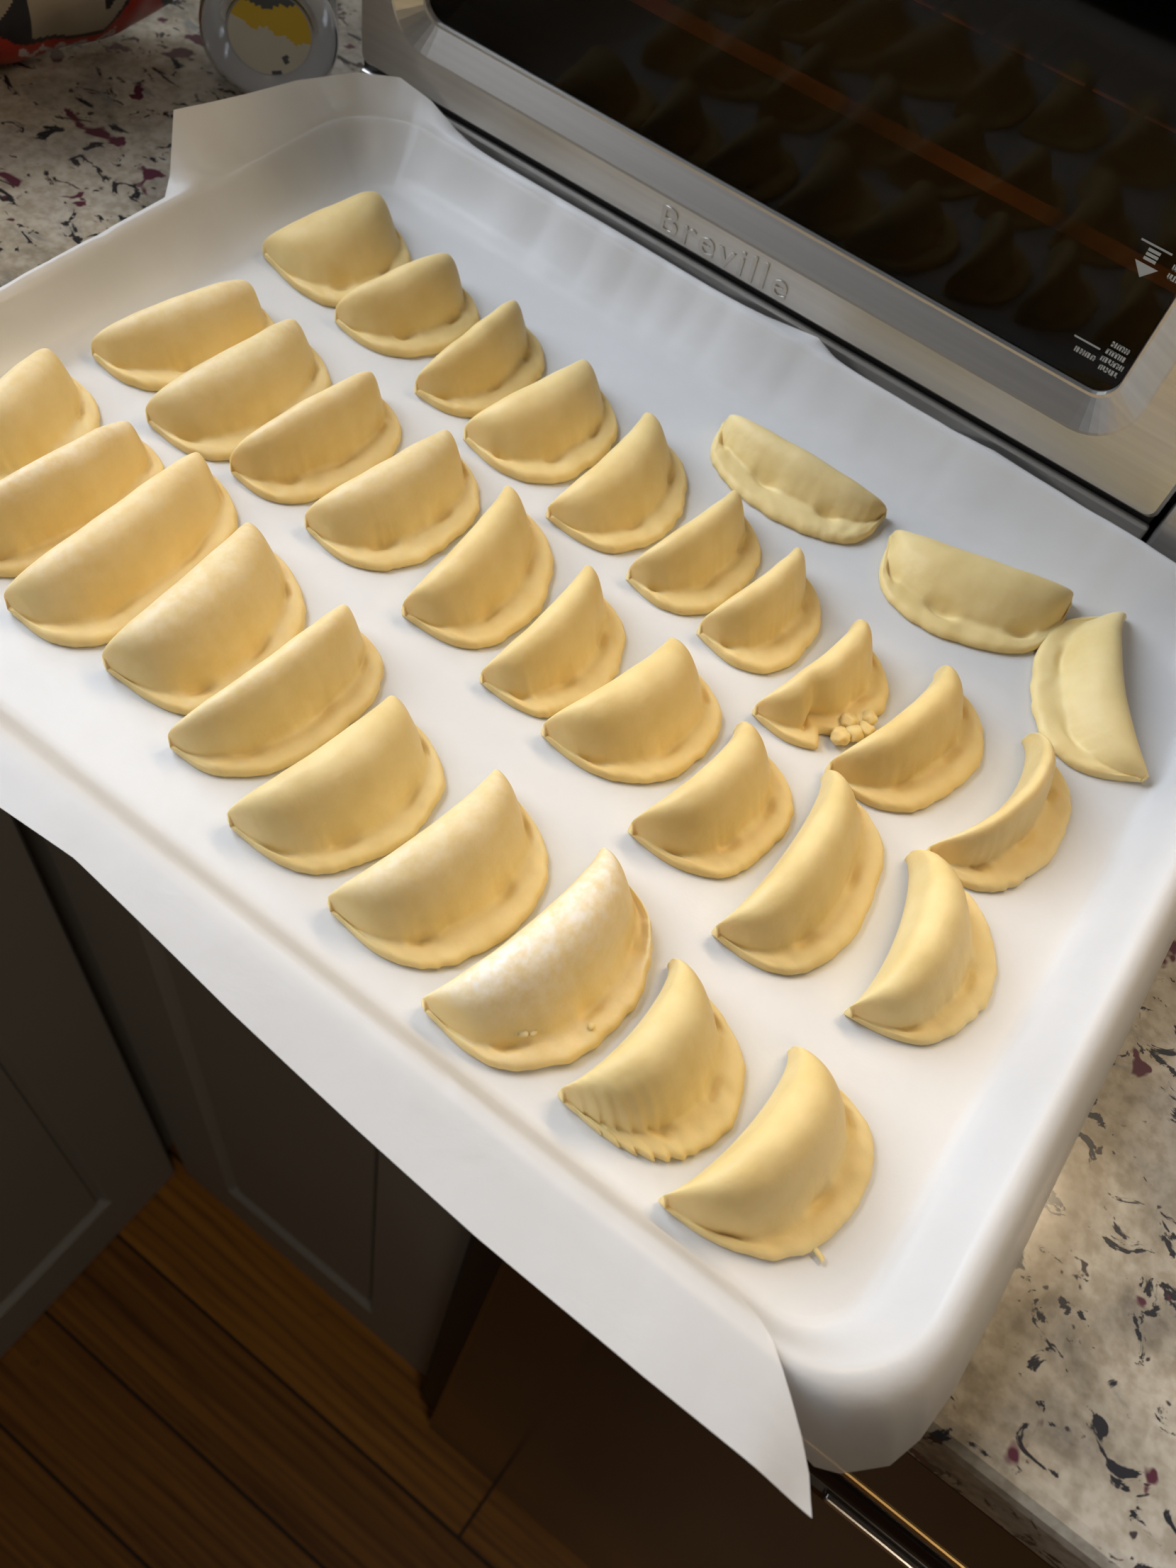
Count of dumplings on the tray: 33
